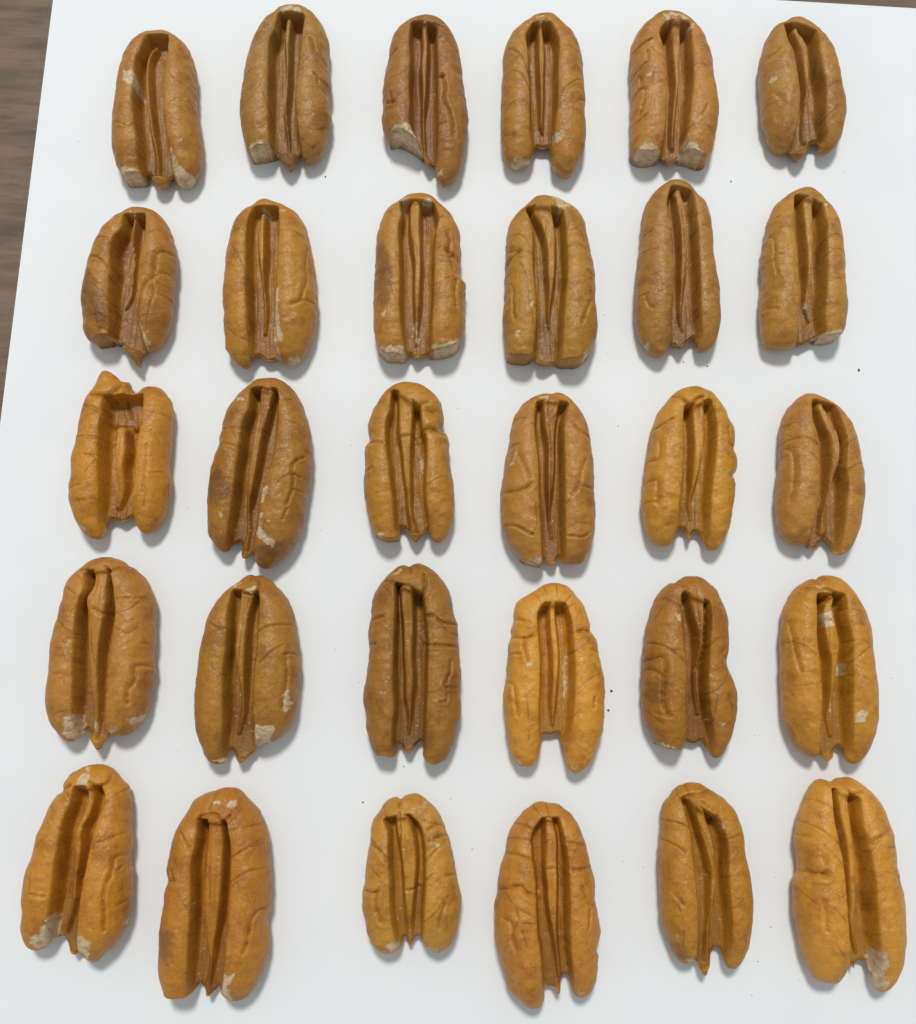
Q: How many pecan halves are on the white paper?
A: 30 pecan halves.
